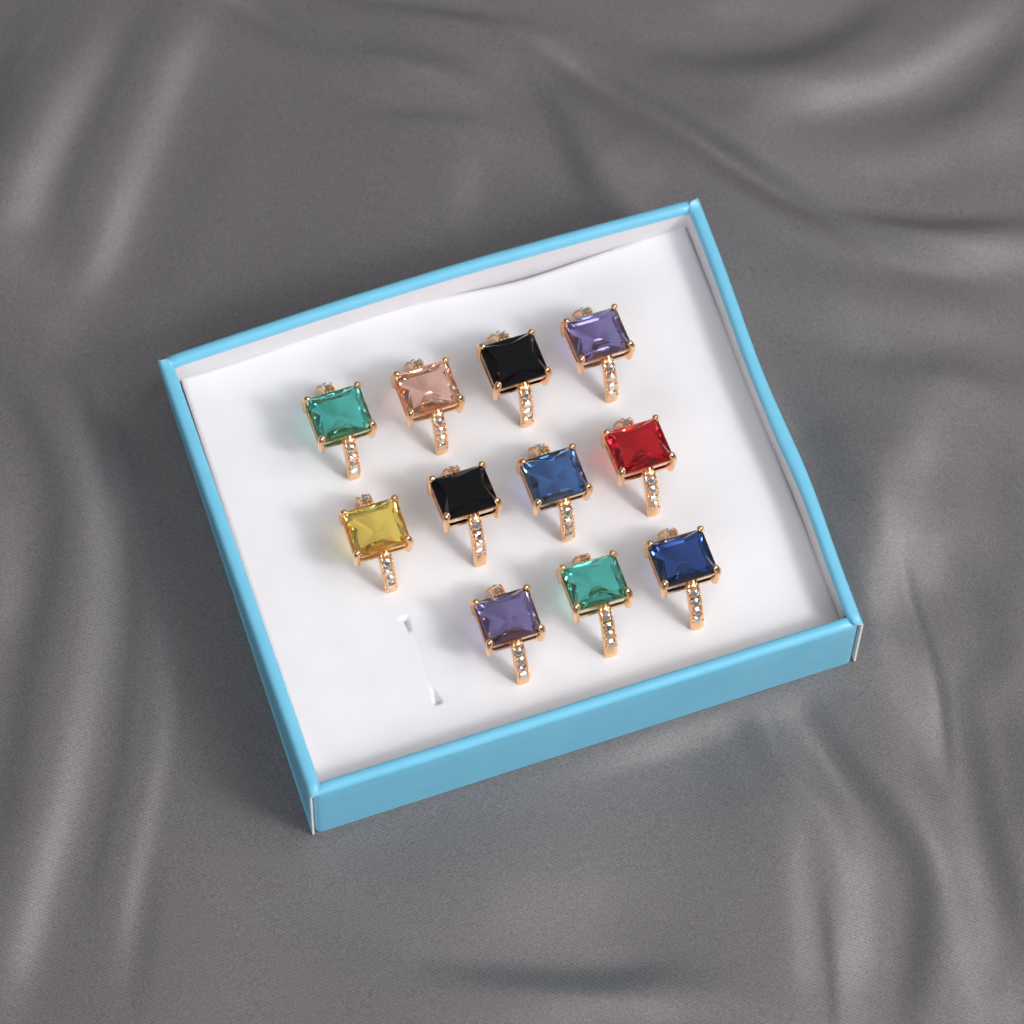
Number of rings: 11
